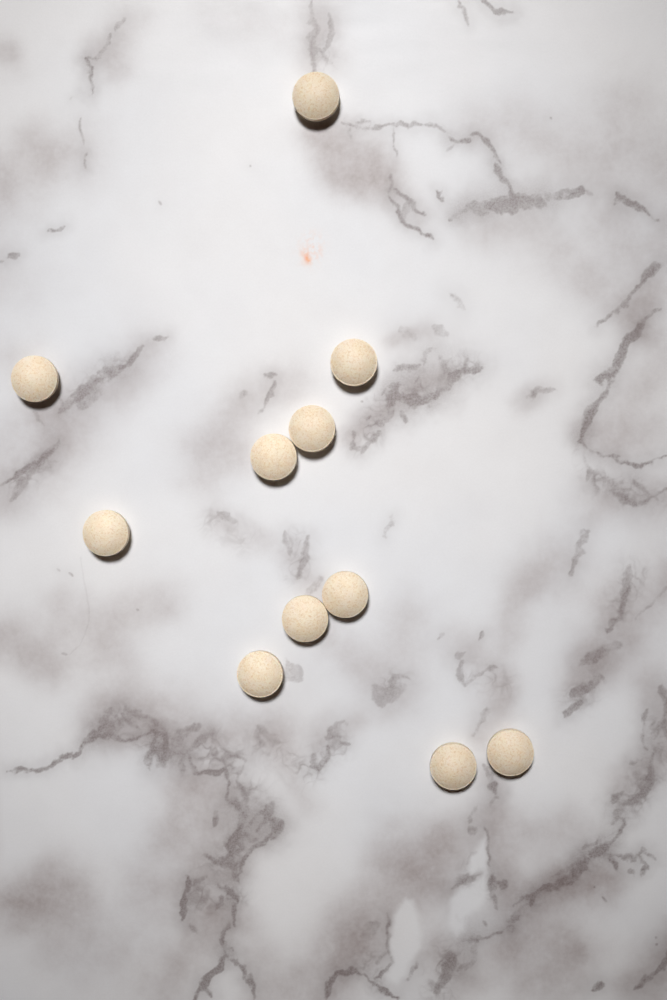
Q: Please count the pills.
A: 11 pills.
